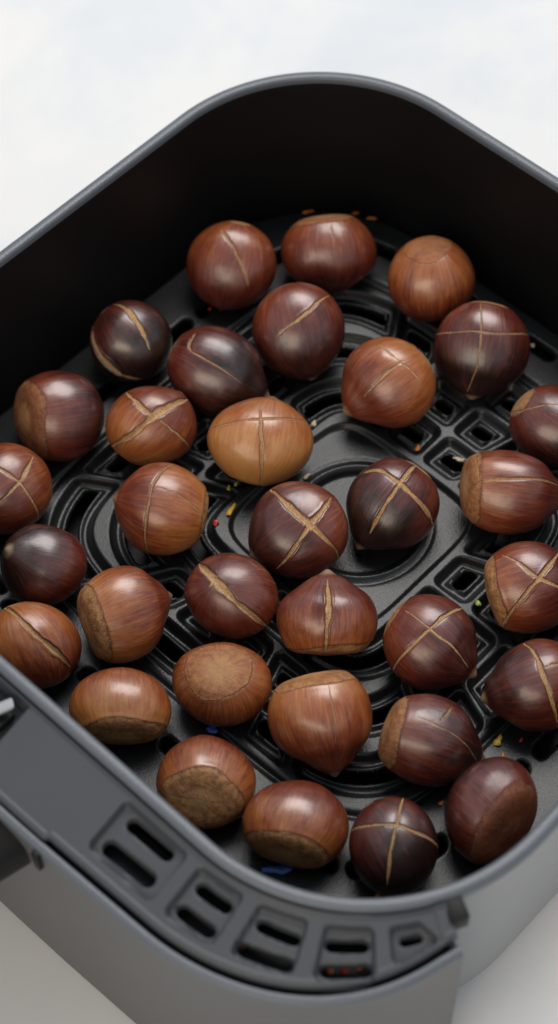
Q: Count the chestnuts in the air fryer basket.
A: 33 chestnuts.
